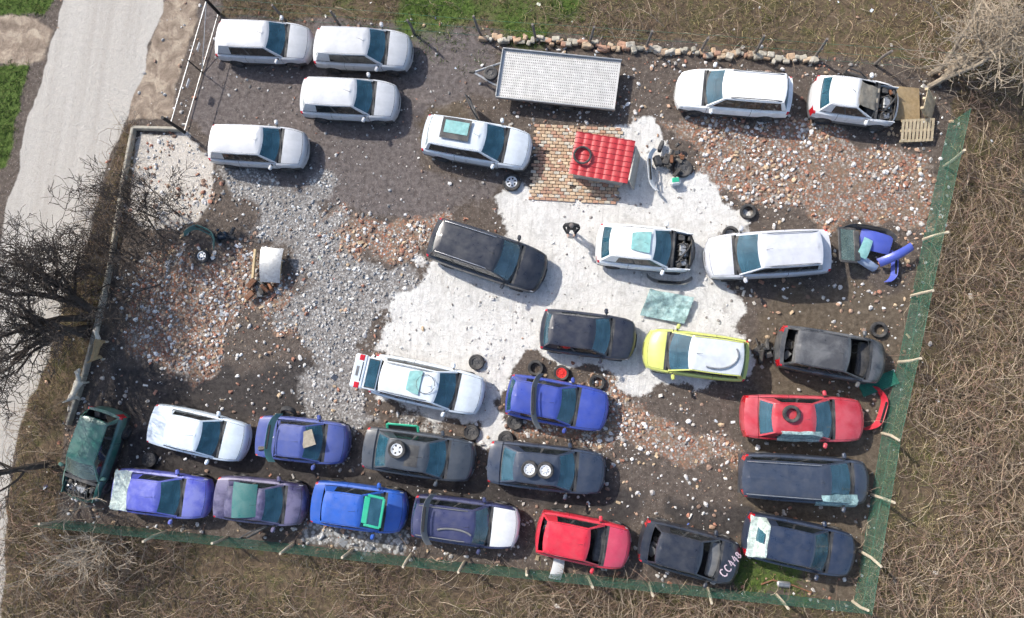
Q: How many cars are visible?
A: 29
